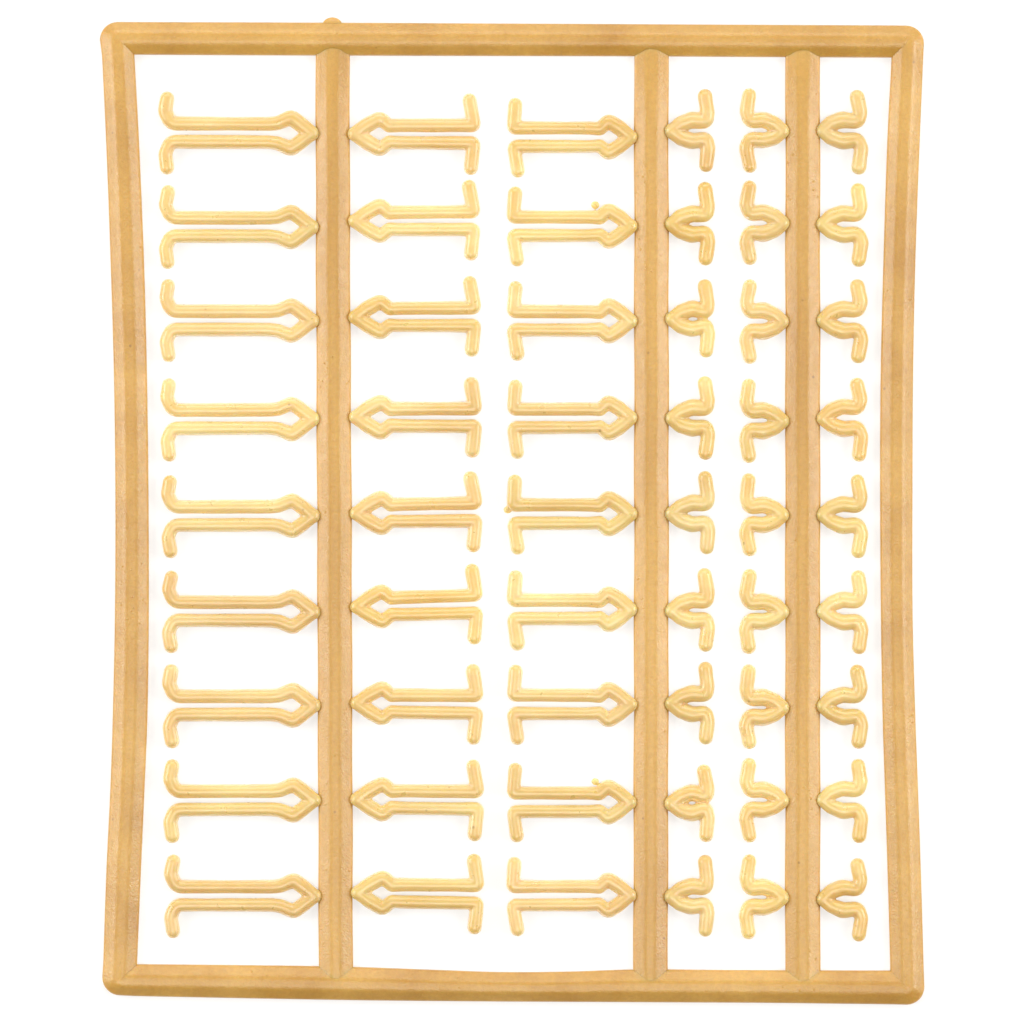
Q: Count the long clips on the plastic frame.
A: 27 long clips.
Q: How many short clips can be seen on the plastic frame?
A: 27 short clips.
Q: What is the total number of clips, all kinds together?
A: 54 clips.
